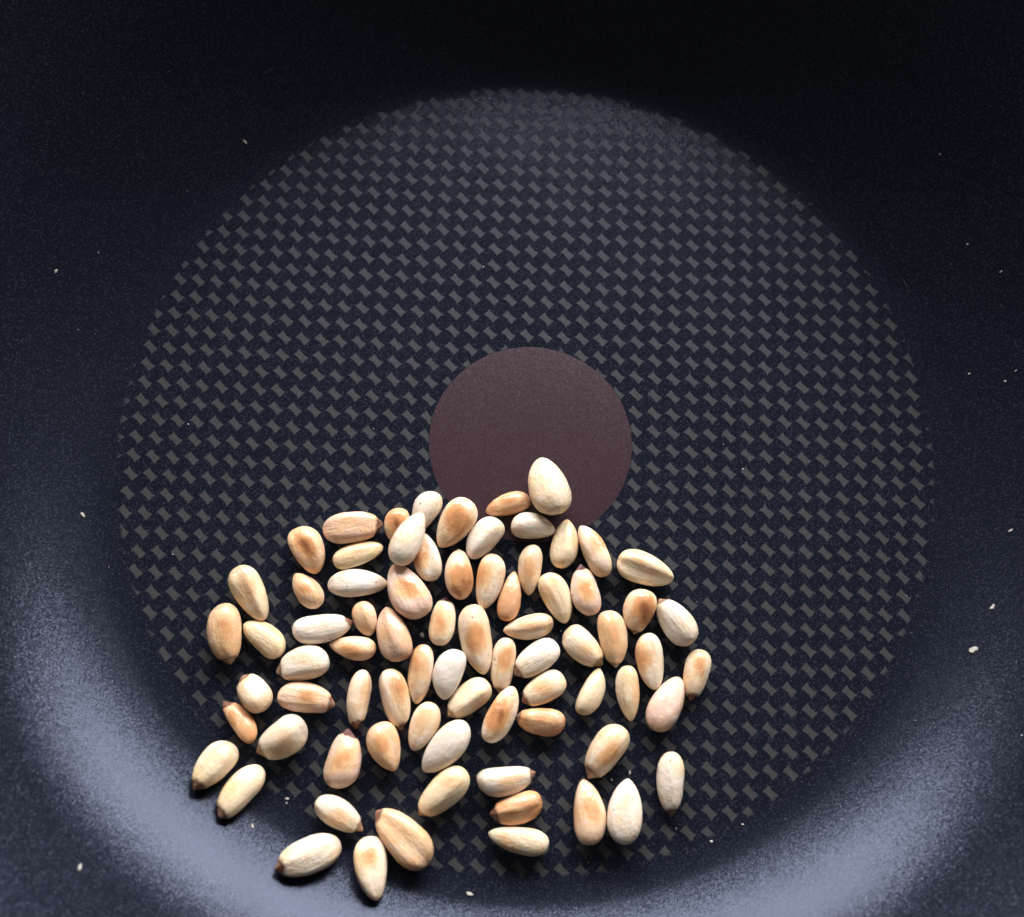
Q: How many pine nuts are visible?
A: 76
